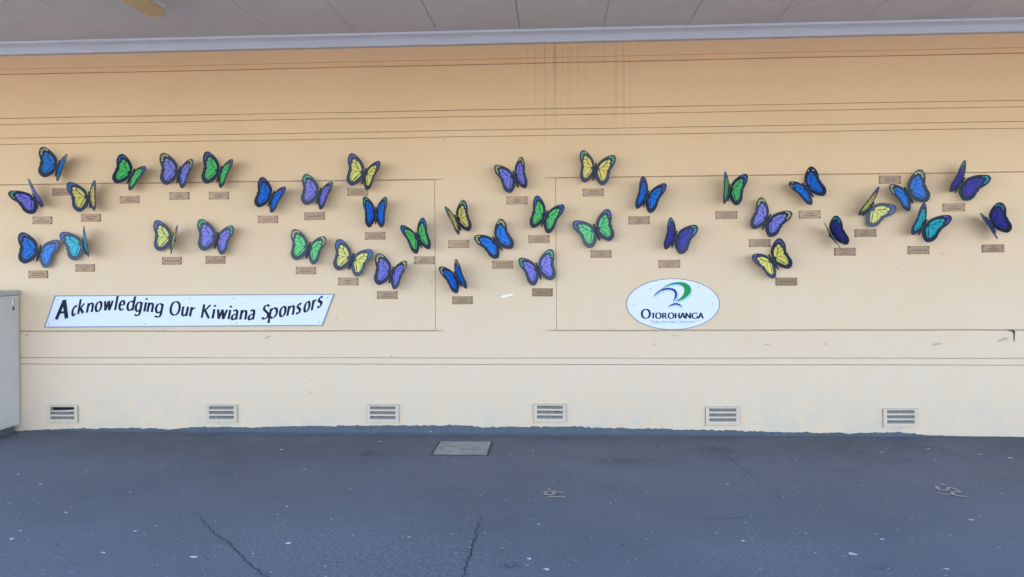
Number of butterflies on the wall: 38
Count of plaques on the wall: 38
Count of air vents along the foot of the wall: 6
